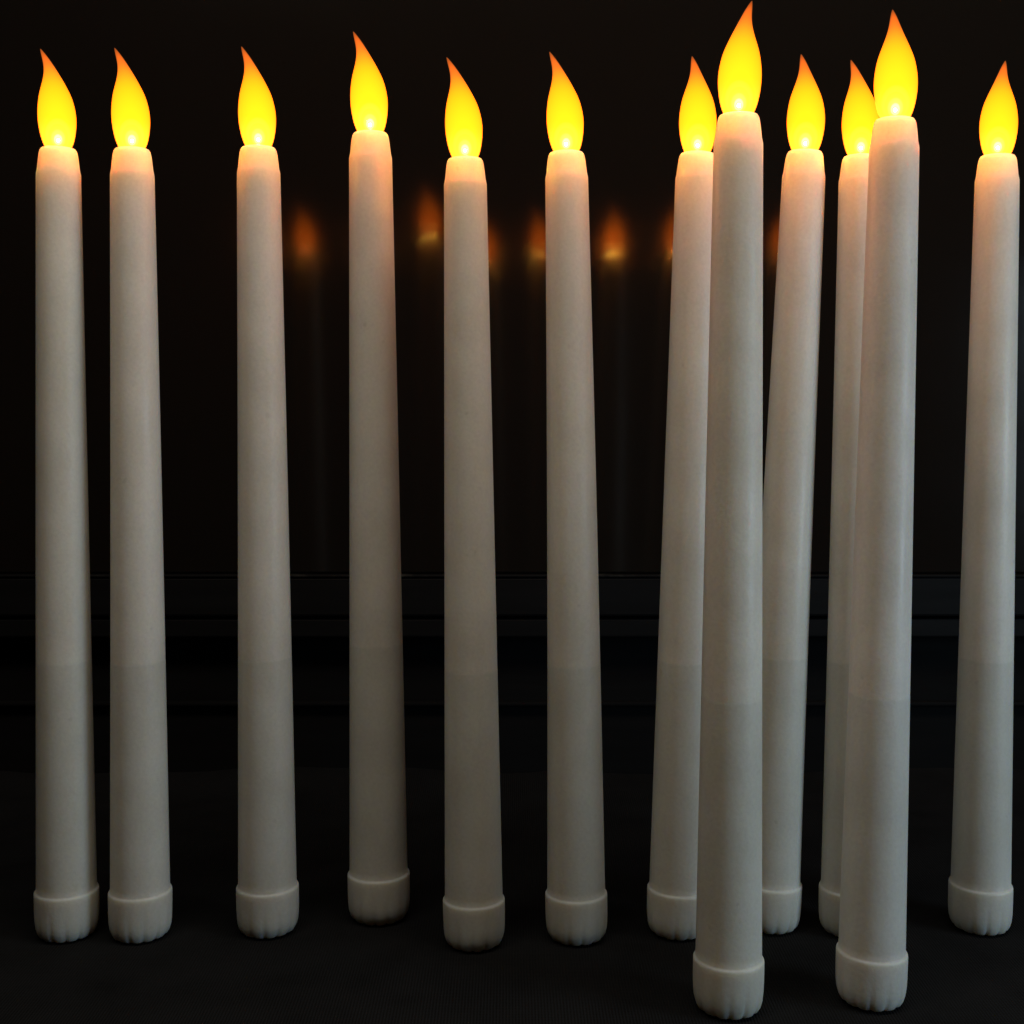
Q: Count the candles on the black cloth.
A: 12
